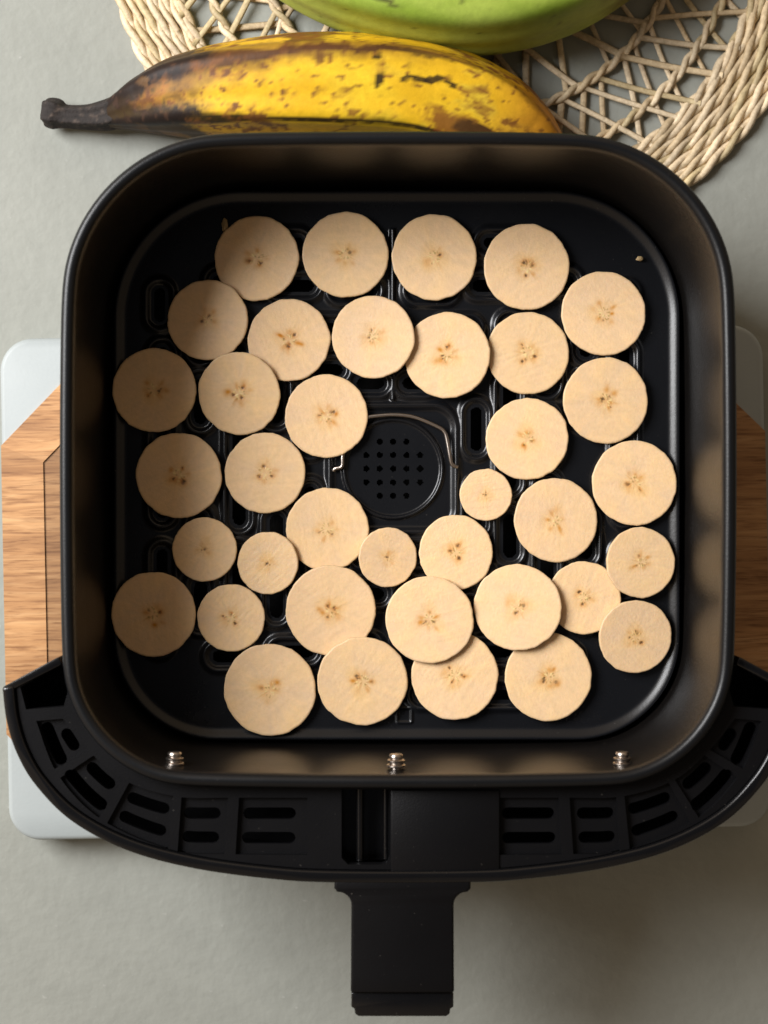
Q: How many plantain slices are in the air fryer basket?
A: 37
